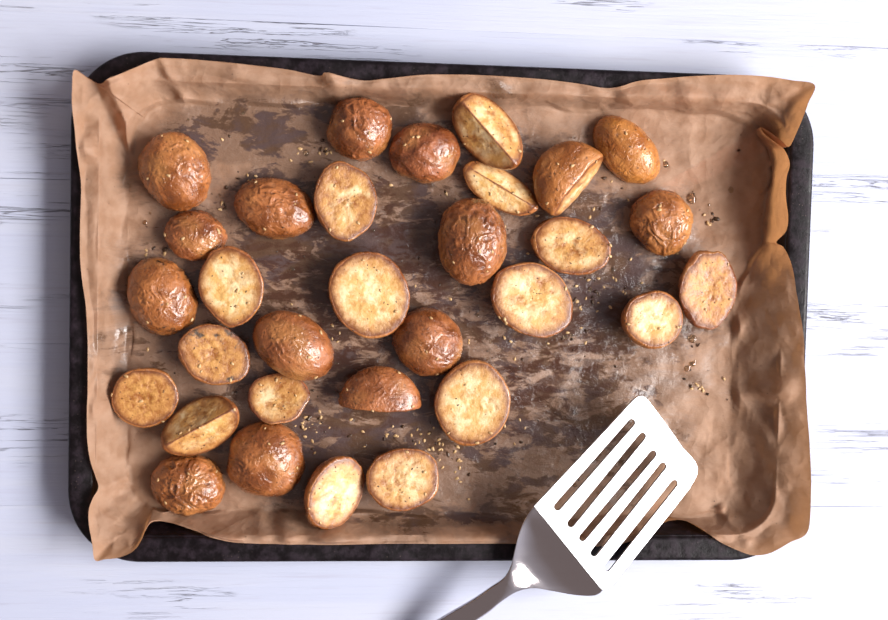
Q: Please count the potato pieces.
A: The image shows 31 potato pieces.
